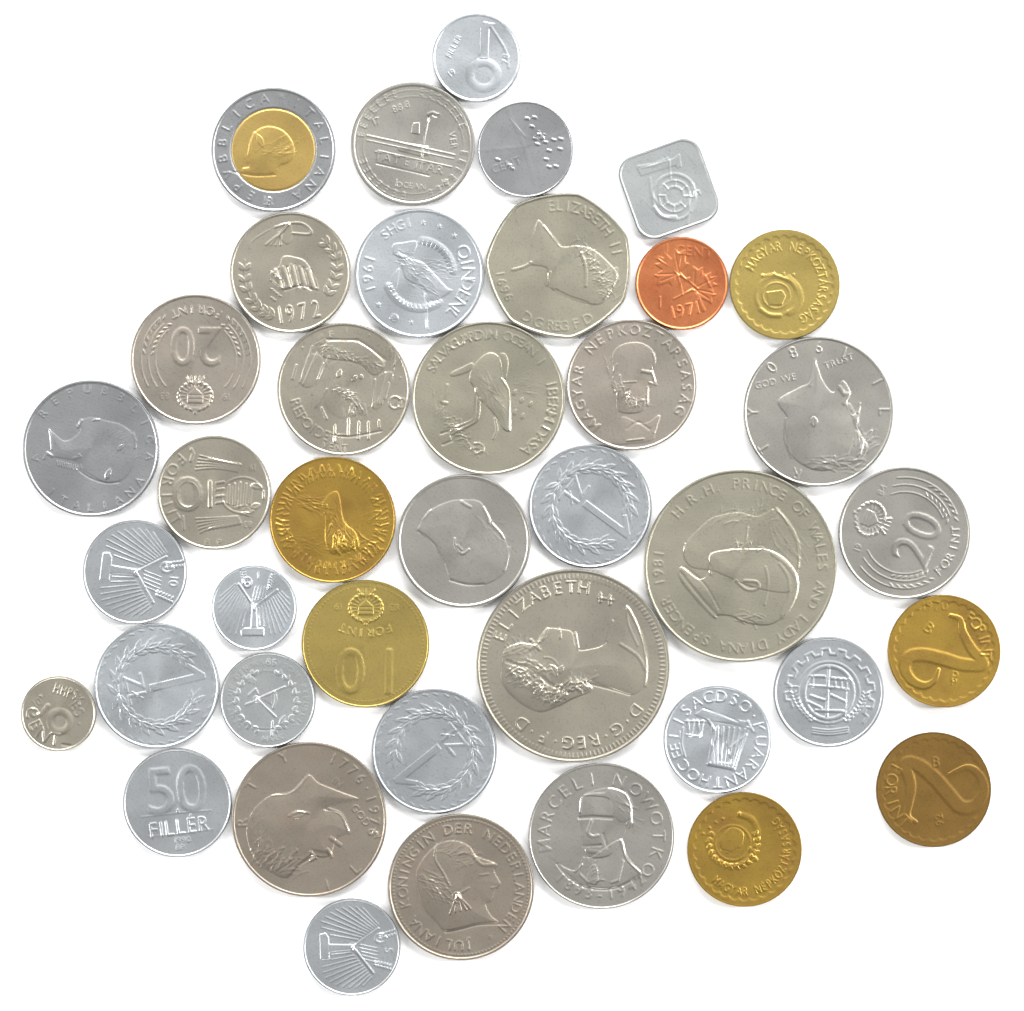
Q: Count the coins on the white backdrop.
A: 40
